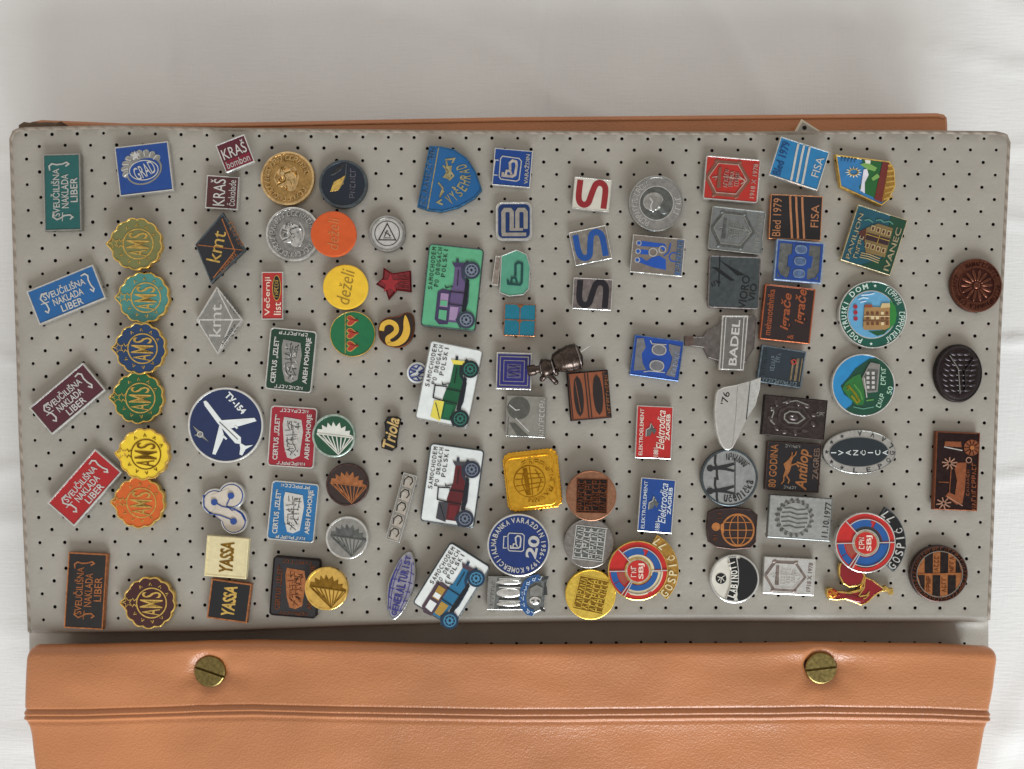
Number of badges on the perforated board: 99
